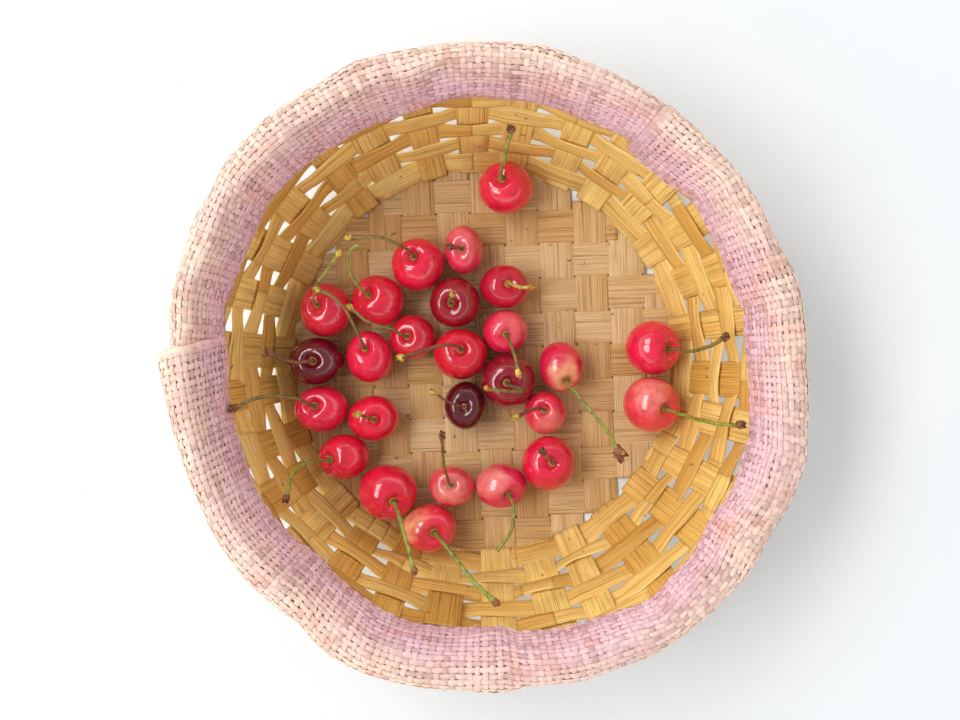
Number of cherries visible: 26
